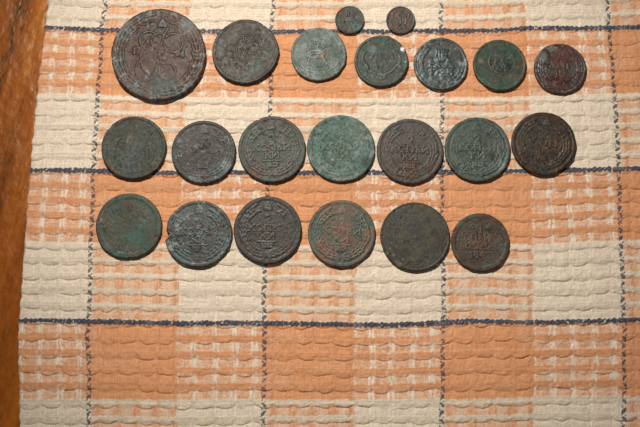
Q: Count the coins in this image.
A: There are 22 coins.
